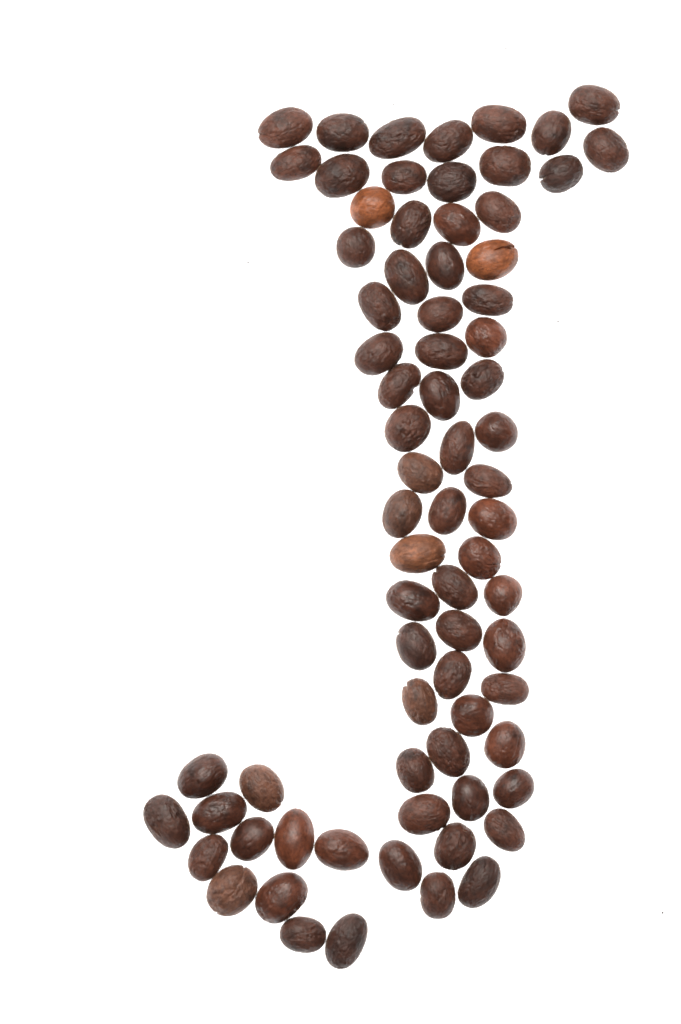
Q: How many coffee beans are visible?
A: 74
